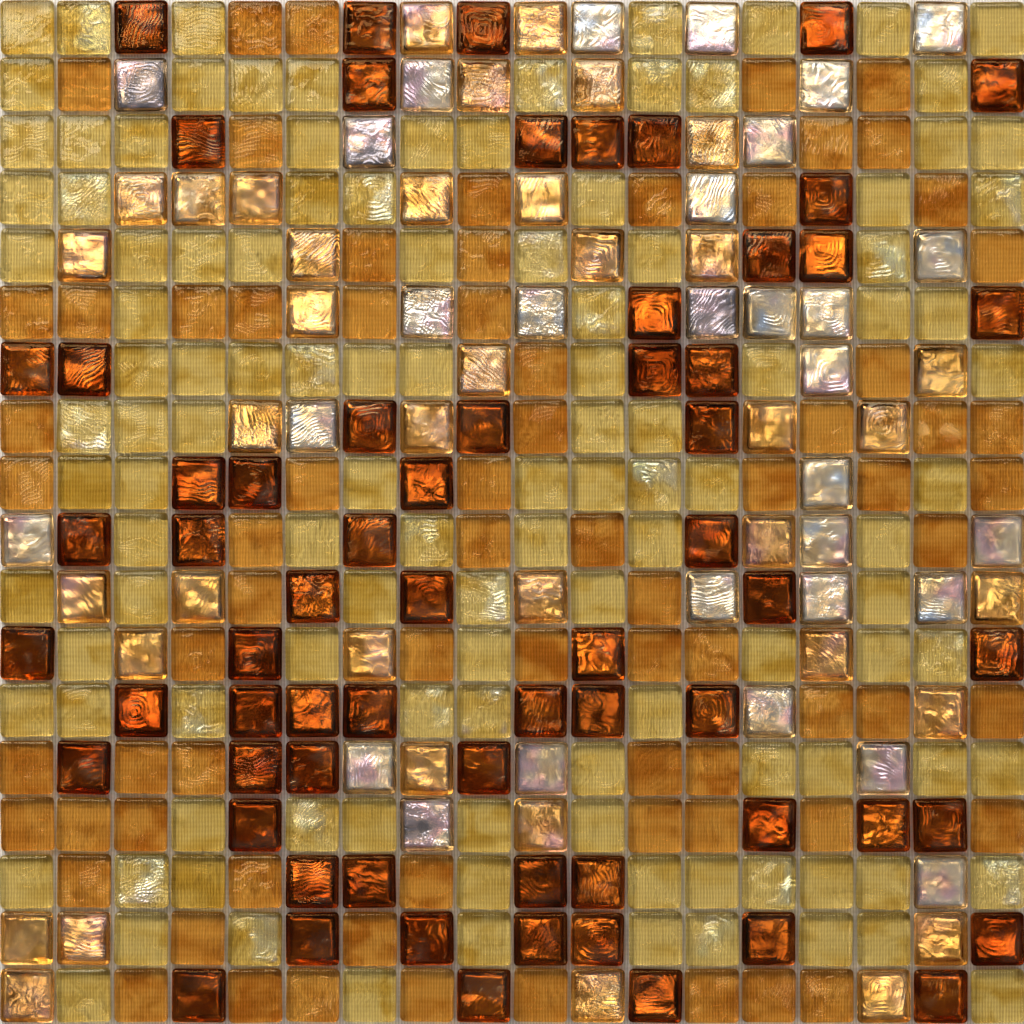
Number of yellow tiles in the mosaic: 118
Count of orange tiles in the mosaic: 111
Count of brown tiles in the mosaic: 65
